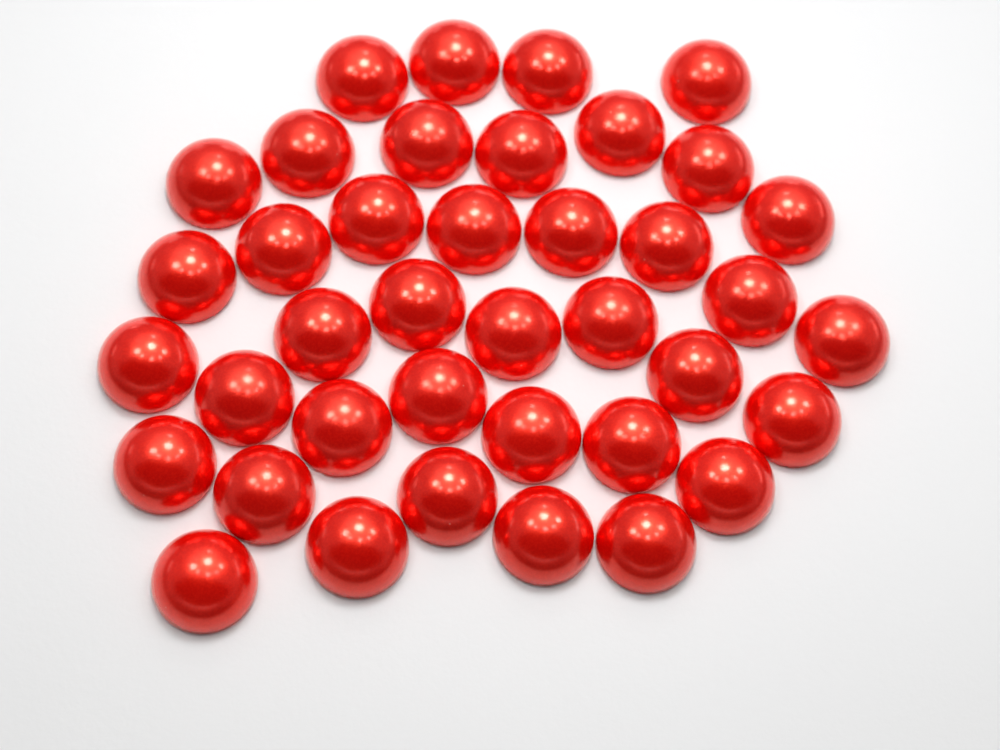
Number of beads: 39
